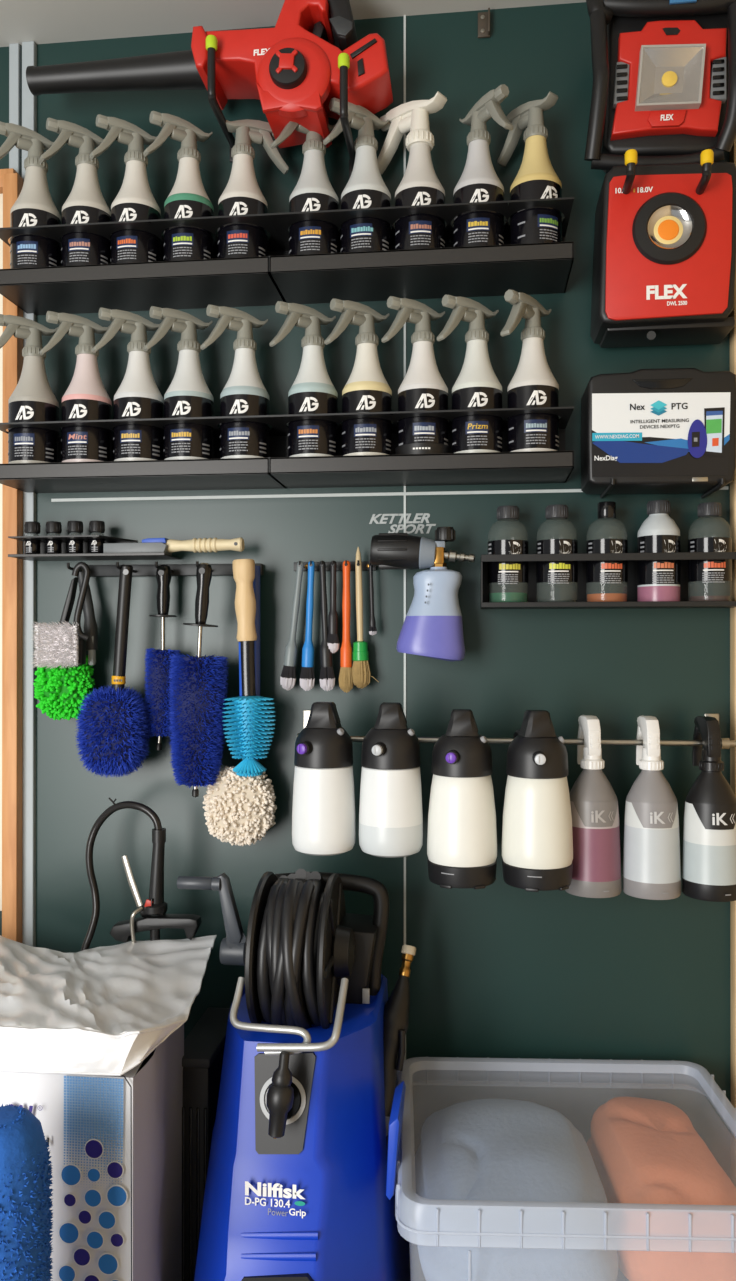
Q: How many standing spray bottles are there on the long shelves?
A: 20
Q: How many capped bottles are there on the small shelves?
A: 9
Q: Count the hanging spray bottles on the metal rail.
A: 7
